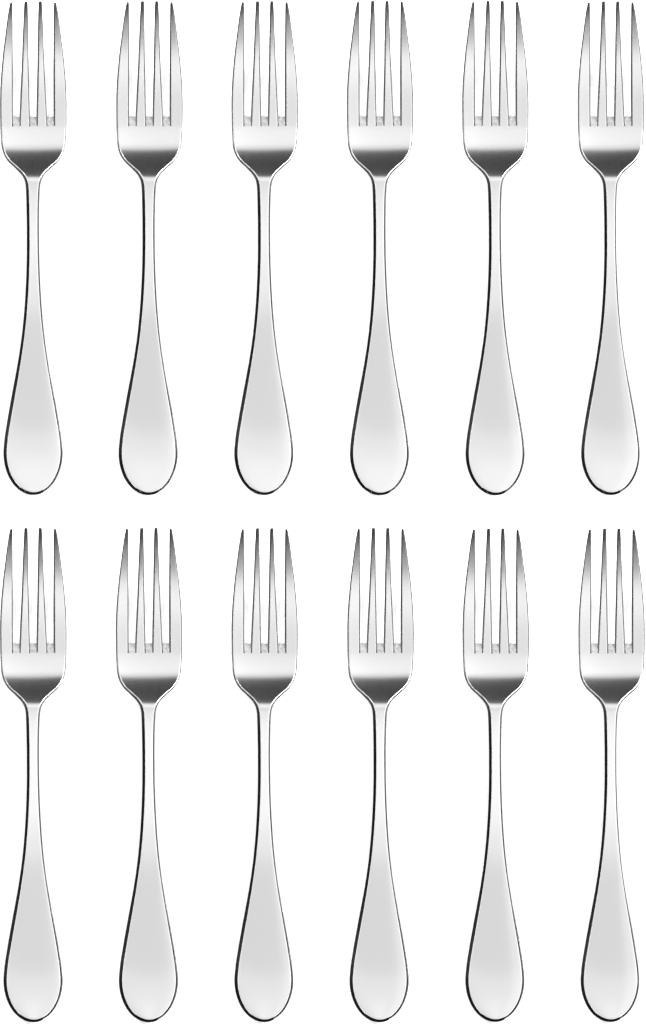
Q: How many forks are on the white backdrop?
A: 12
